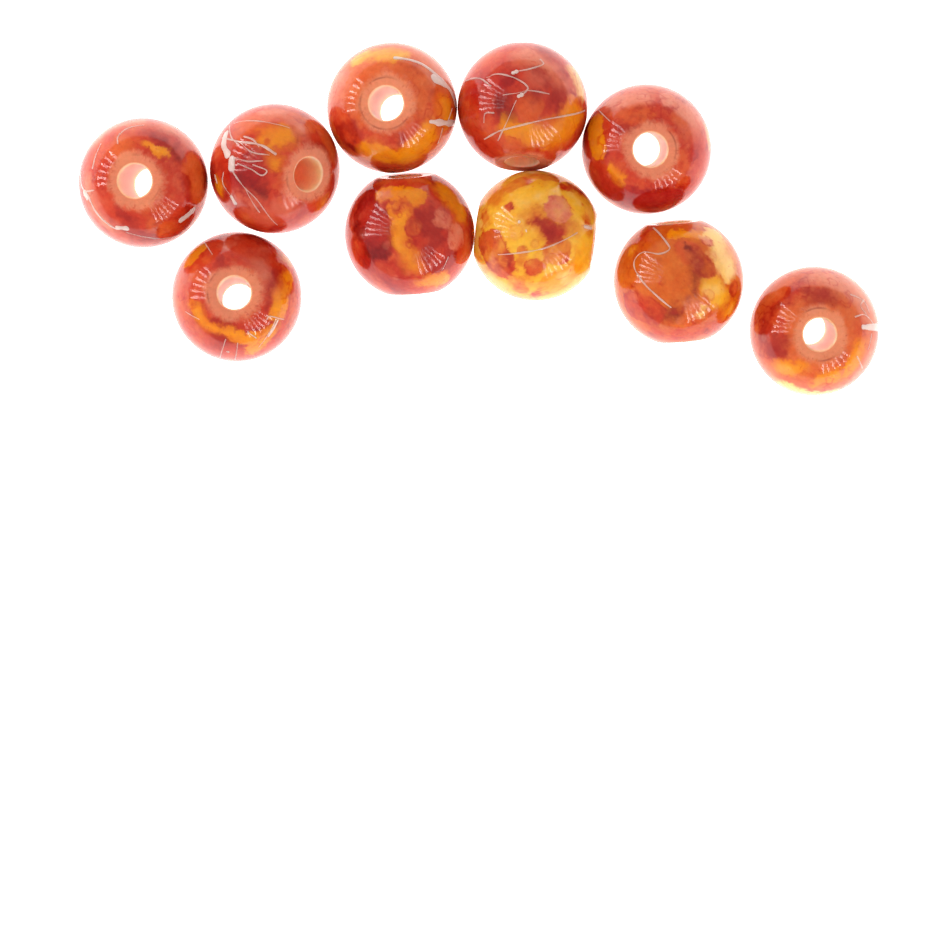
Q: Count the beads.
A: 10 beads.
